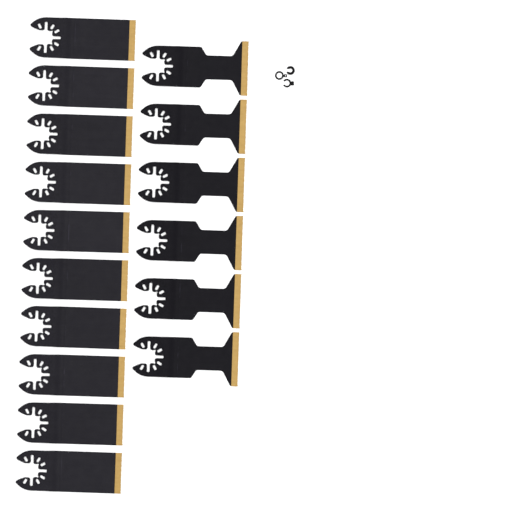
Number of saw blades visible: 16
